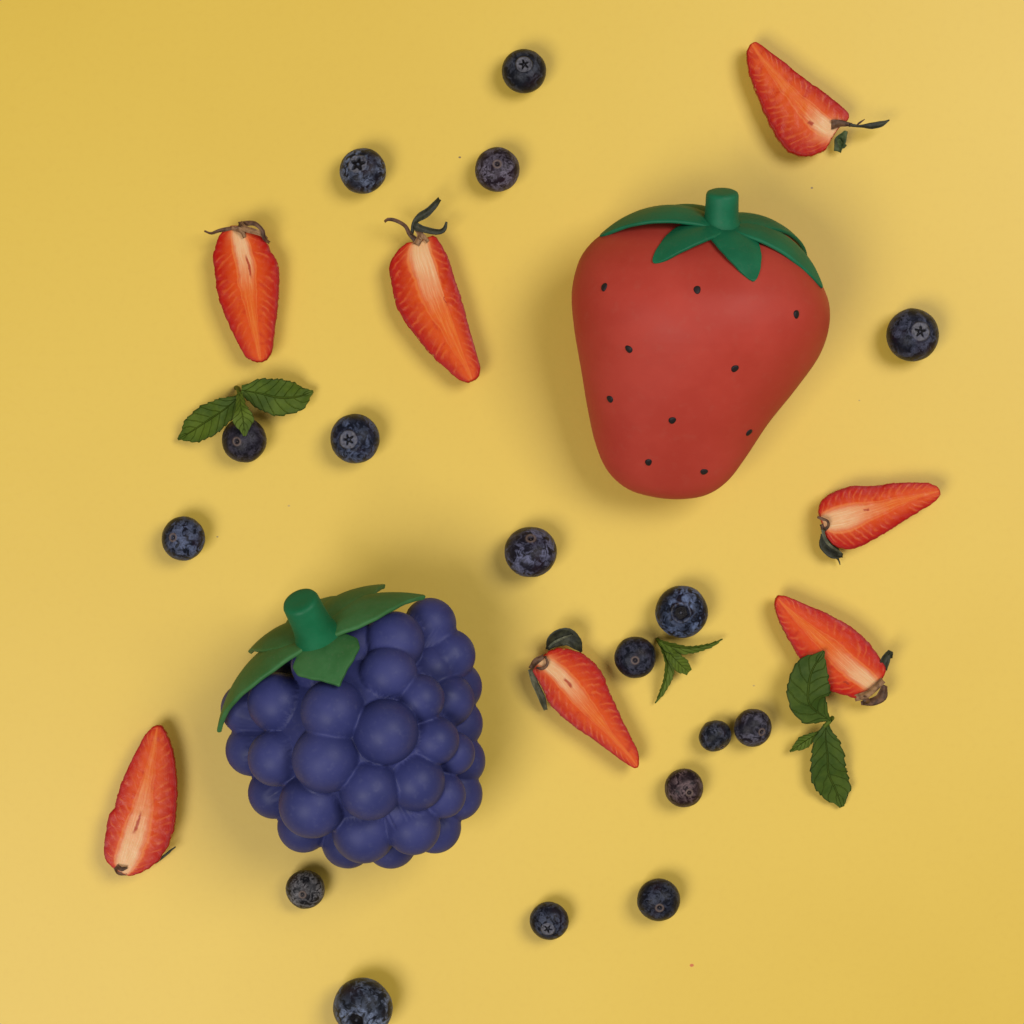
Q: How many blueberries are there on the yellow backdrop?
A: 17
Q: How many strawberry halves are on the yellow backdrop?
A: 7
